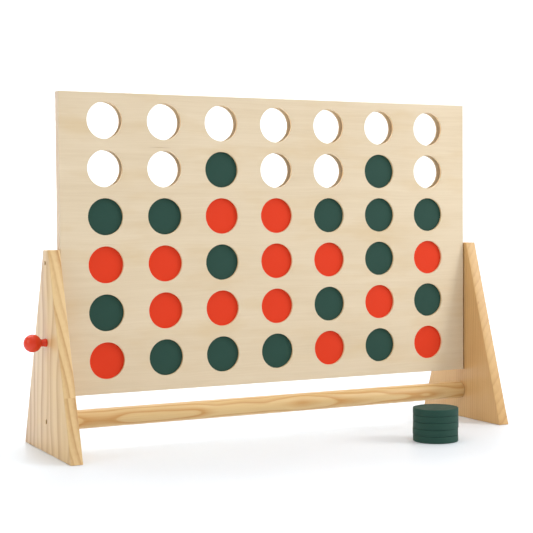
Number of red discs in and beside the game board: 14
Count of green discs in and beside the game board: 21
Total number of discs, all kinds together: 35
